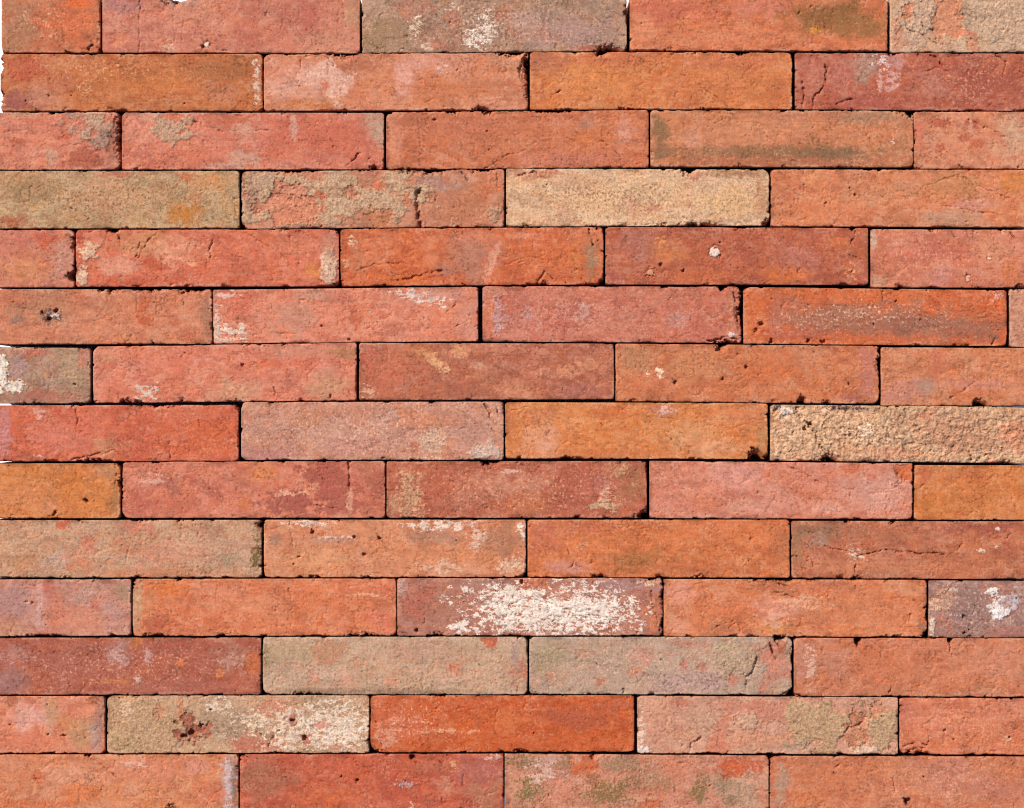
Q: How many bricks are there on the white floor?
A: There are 64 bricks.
